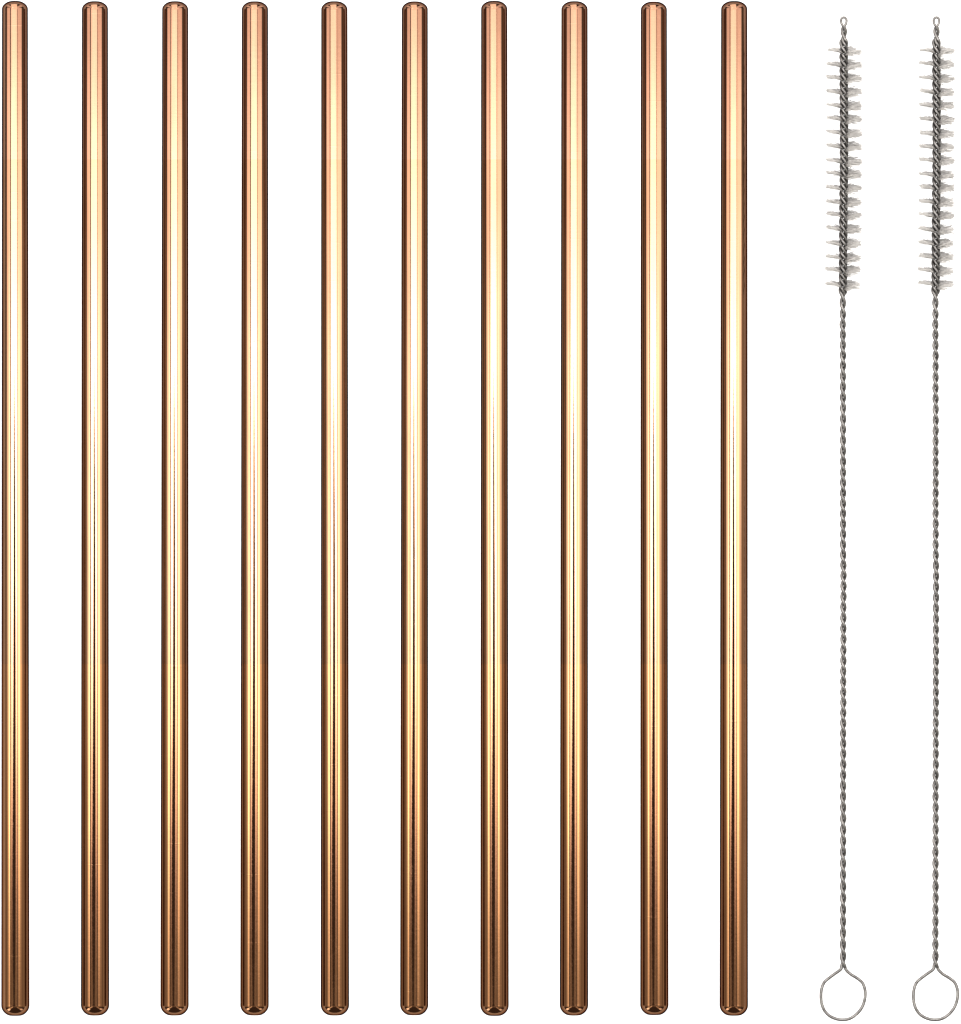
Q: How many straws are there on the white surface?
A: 10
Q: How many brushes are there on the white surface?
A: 2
